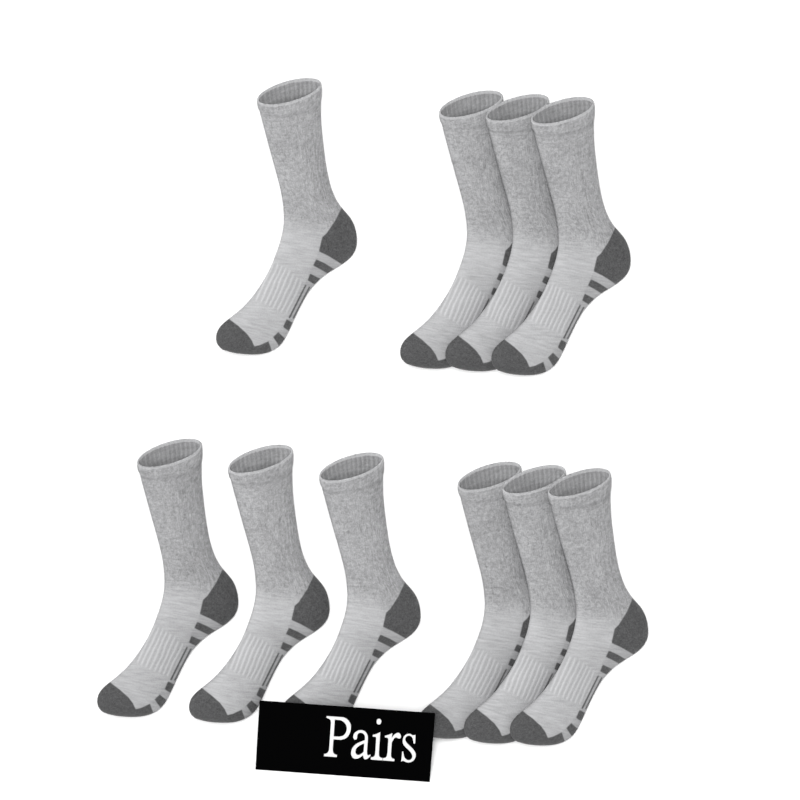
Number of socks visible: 10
